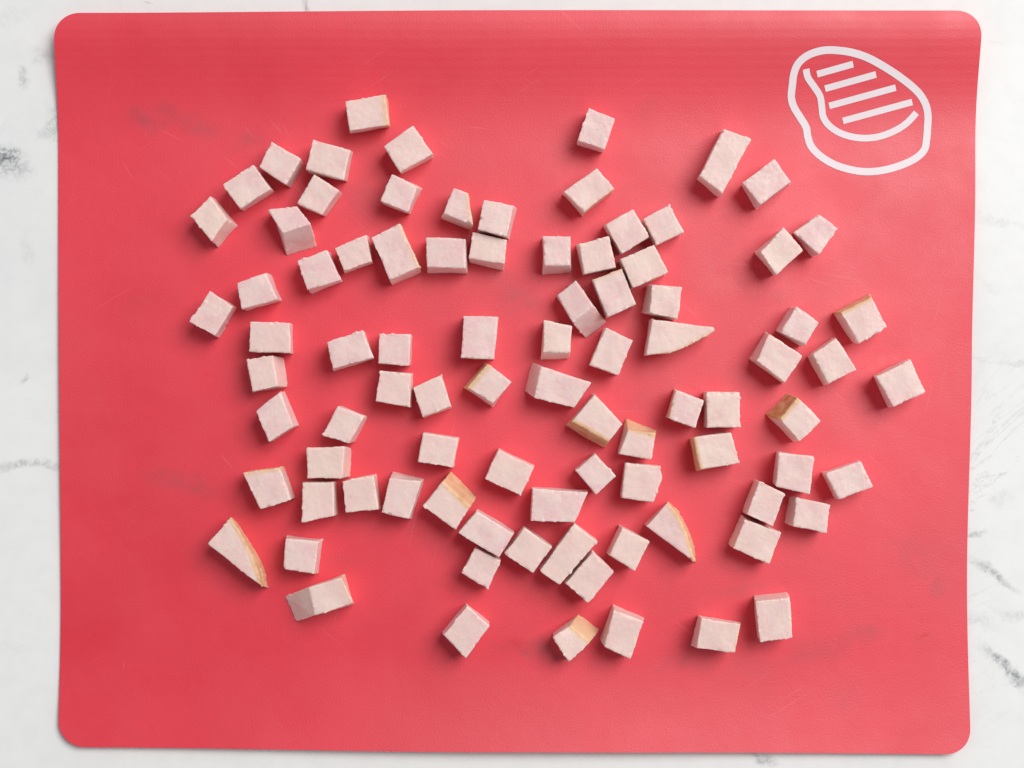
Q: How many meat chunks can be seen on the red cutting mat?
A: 88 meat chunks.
